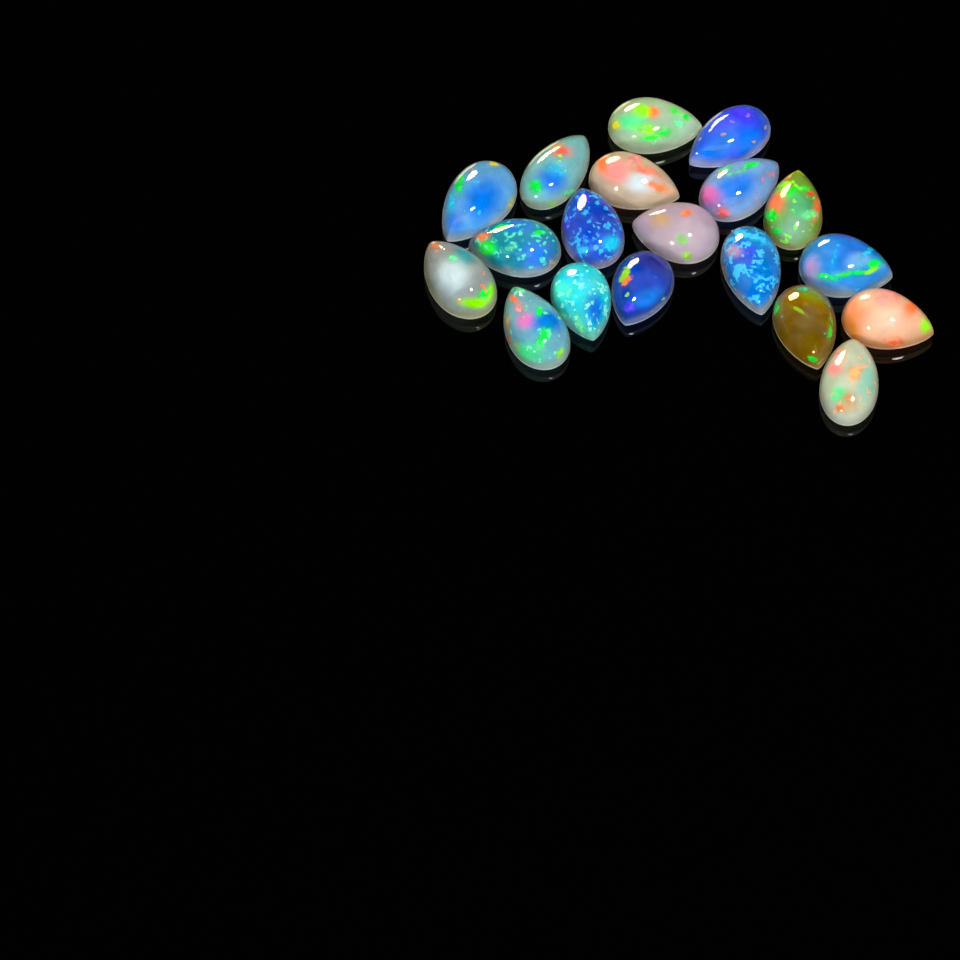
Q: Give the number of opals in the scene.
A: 19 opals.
